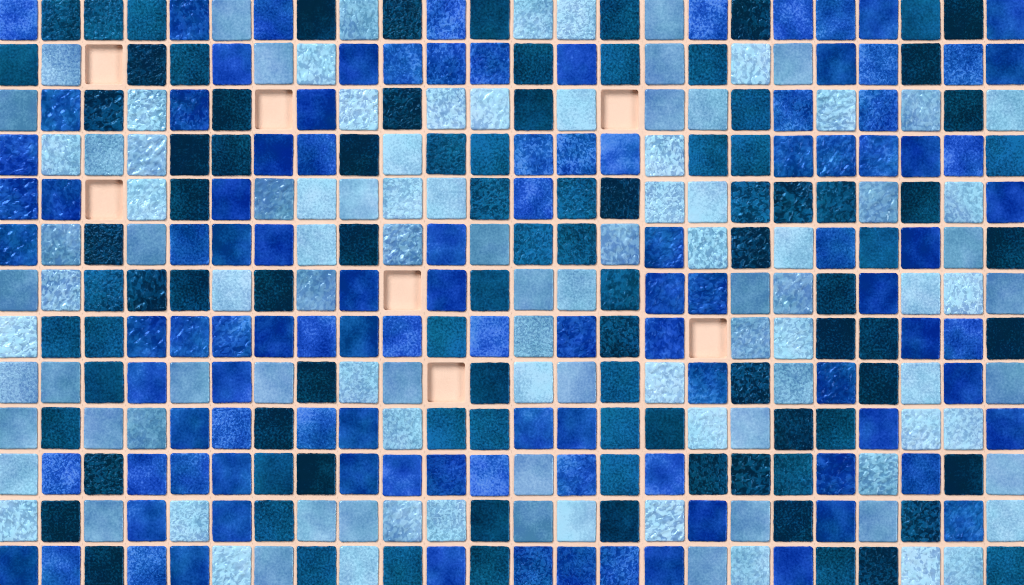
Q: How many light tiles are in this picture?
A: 105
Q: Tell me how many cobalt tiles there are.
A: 105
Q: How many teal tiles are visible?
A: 95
